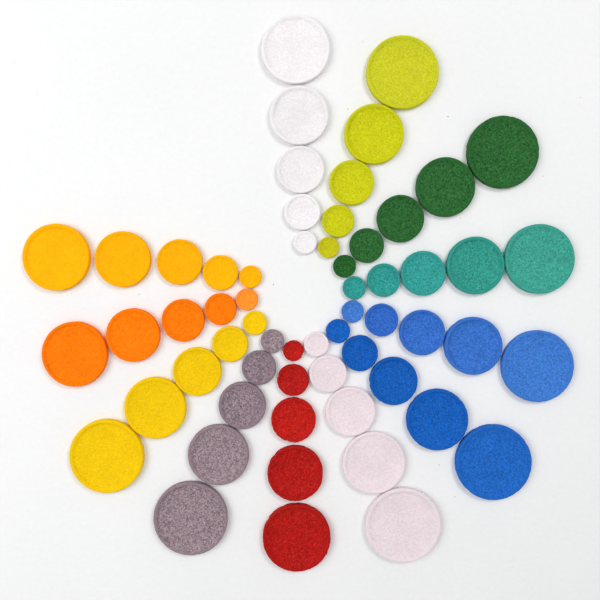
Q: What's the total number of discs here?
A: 60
